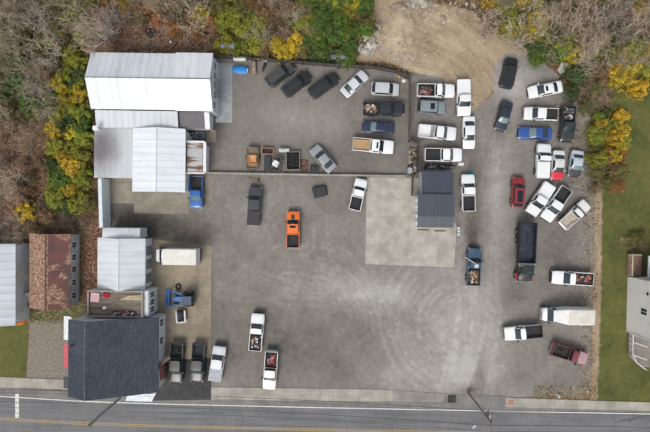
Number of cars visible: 16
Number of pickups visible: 26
